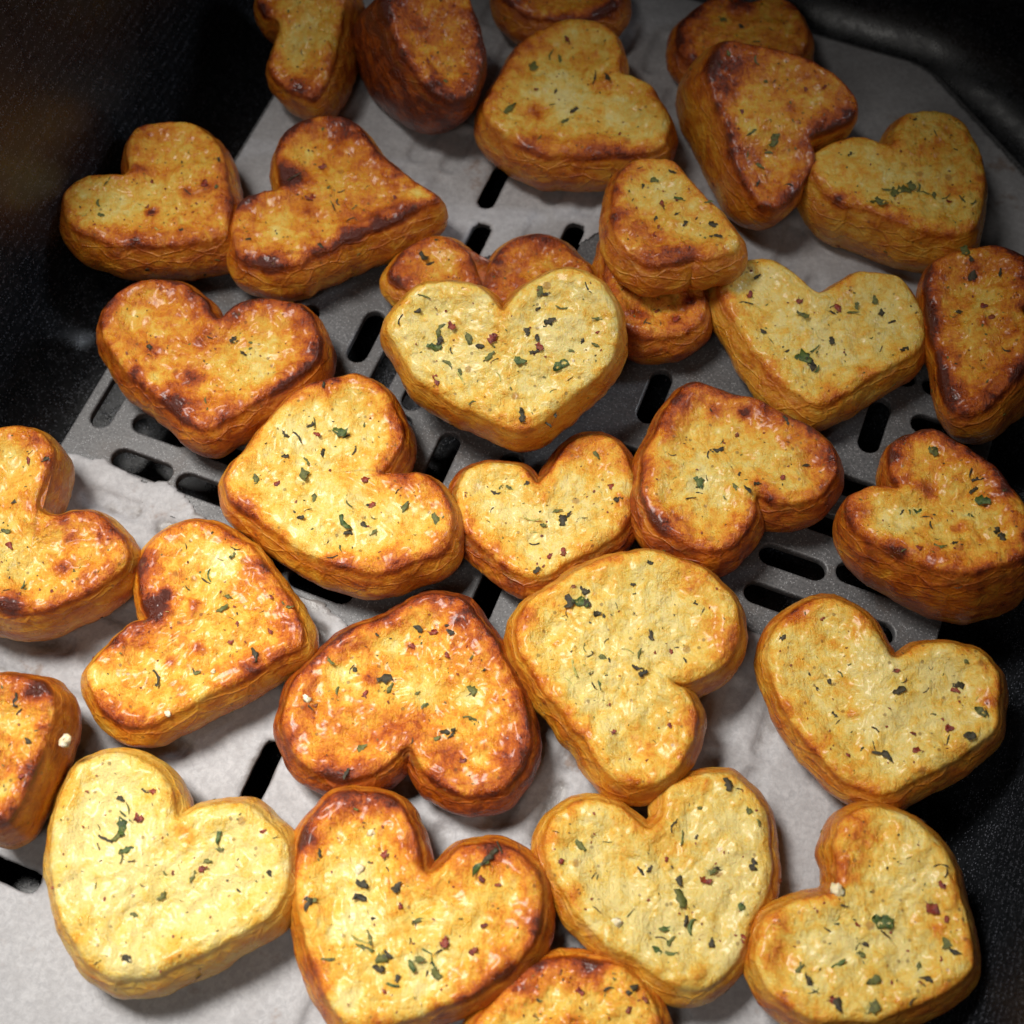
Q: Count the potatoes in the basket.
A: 31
